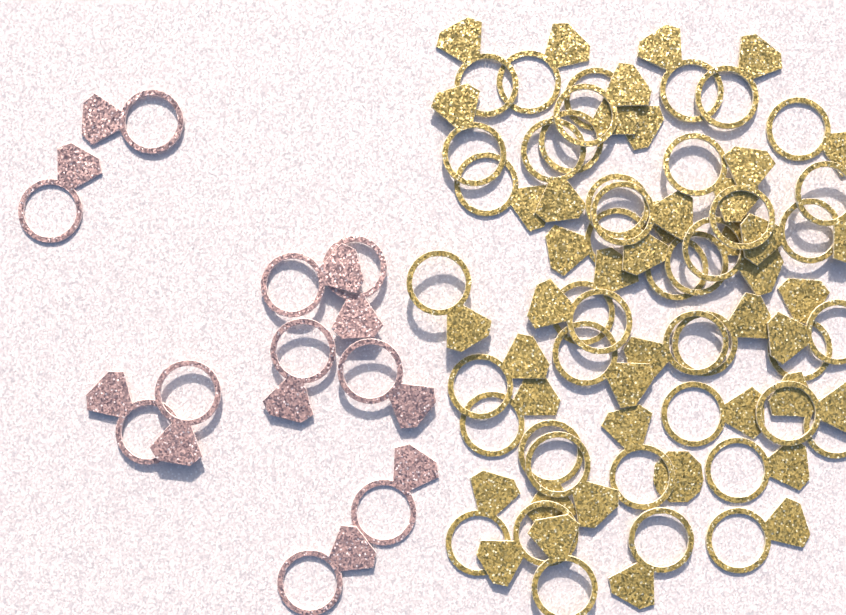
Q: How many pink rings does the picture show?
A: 10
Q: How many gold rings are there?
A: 43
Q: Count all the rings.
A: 53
